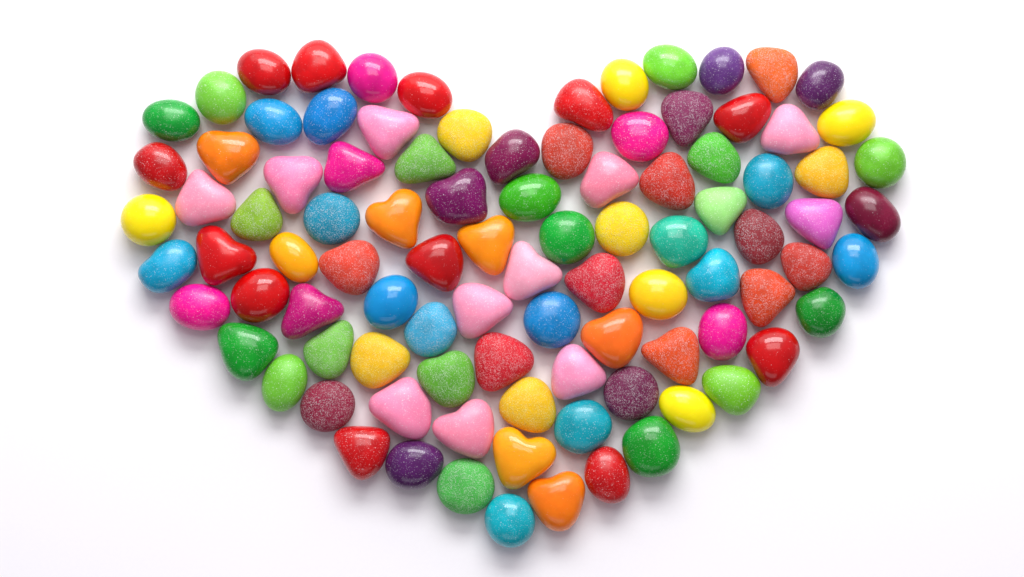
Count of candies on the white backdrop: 96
